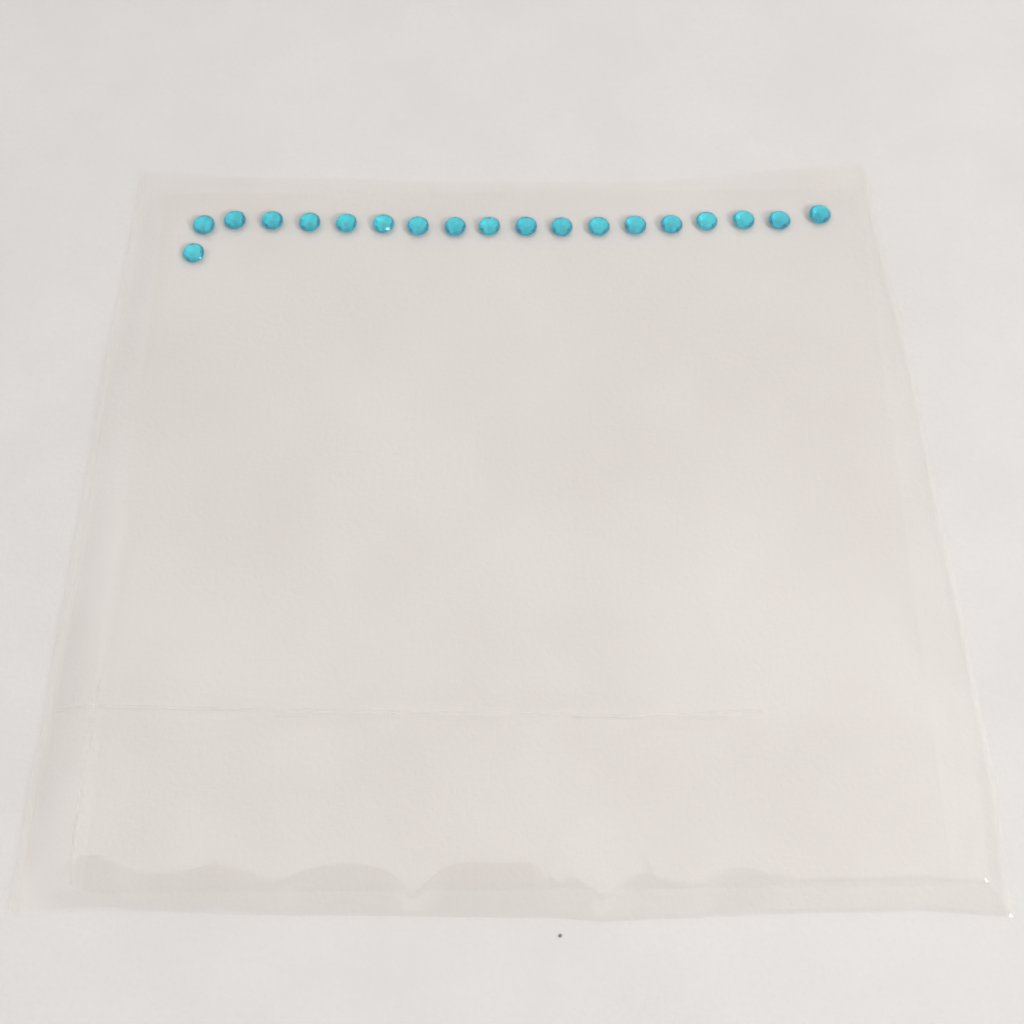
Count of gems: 19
